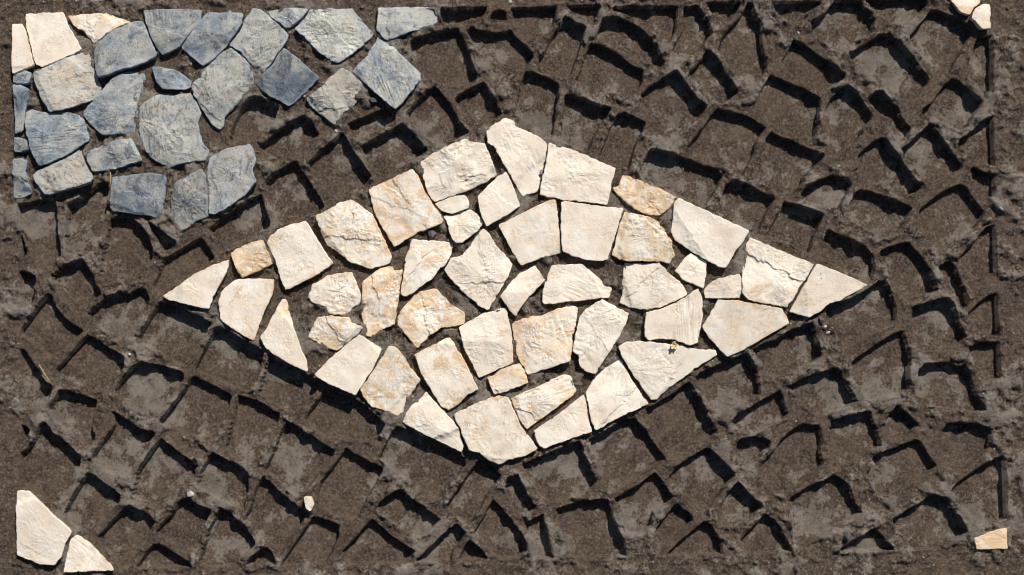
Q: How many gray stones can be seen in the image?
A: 25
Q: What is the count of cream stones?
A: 55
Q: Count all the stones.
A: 80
